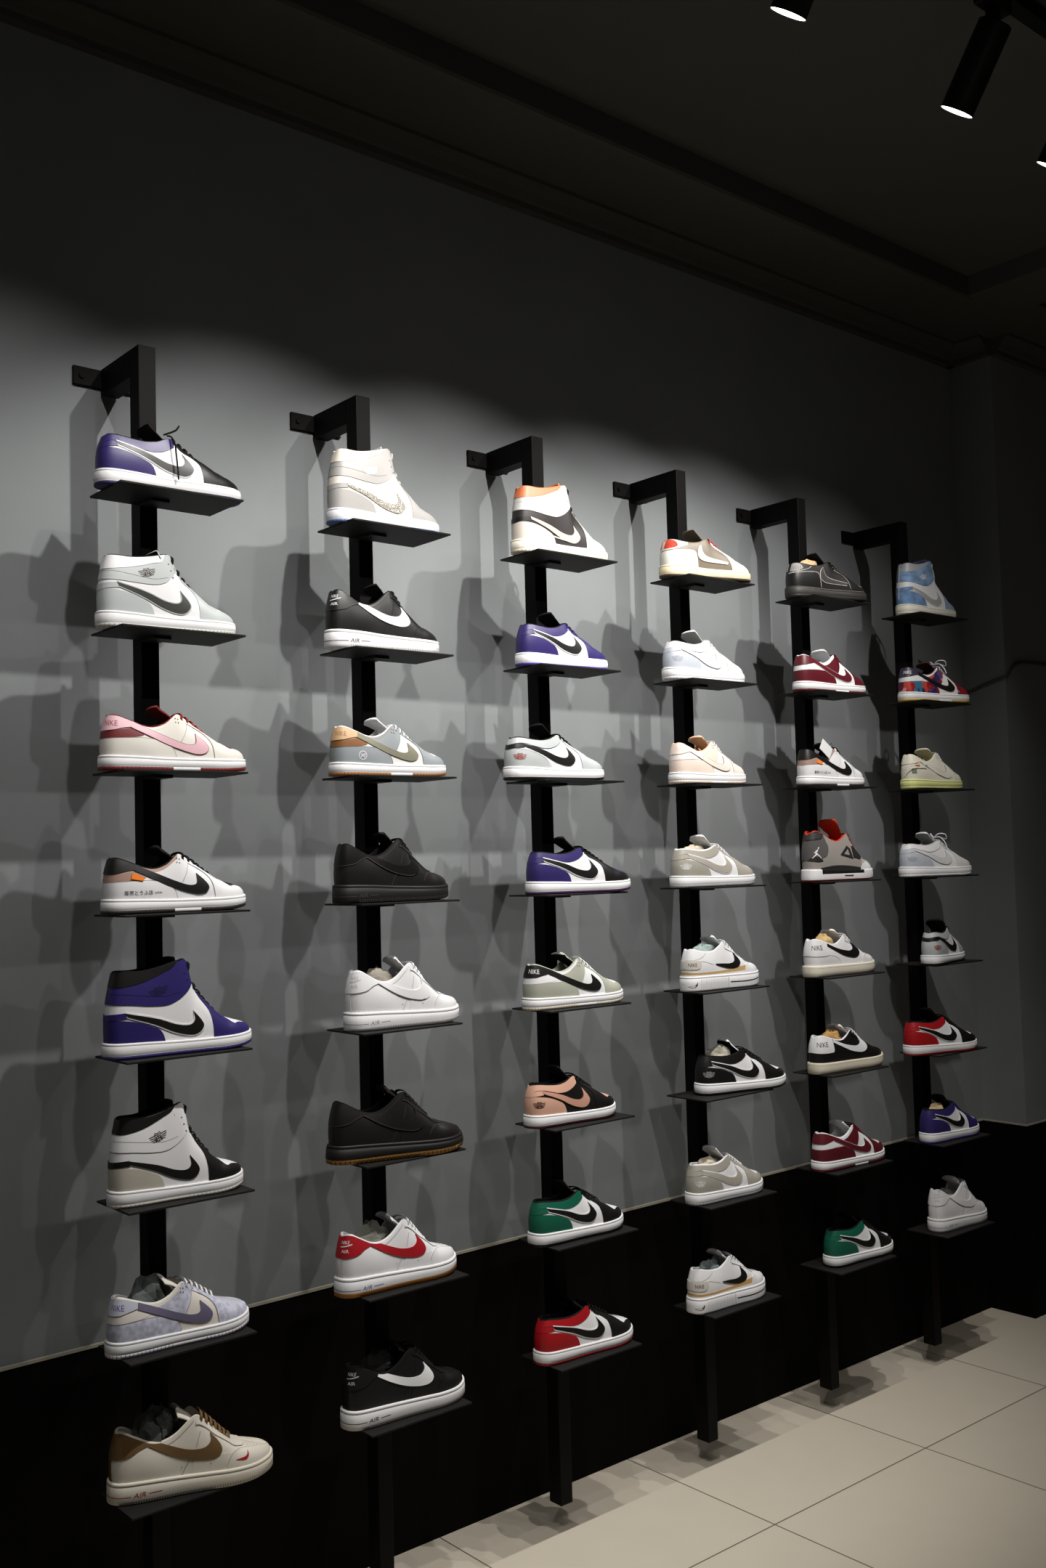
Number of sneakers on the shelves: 48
